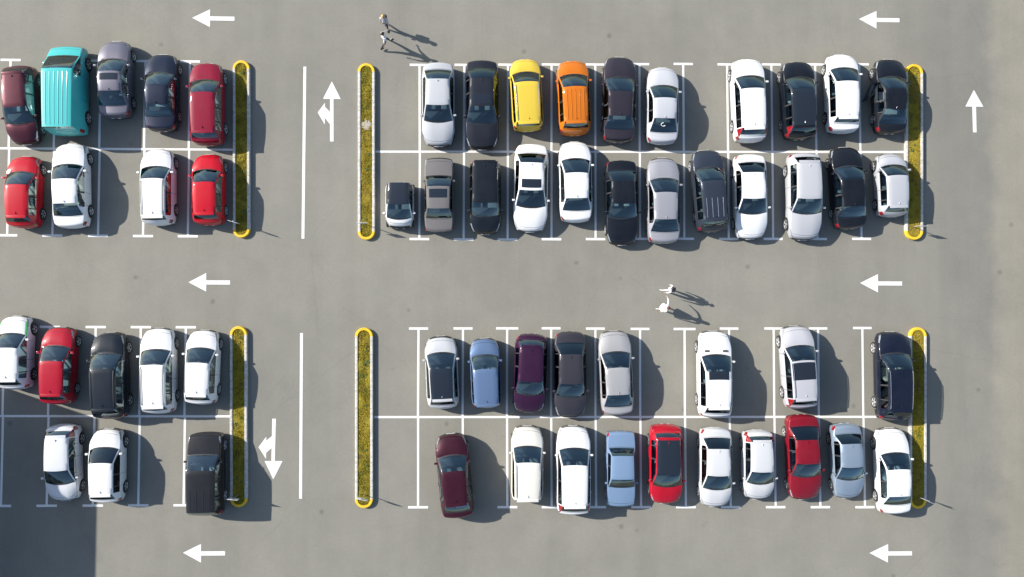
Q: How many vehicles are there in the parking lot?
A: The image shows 57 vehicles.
